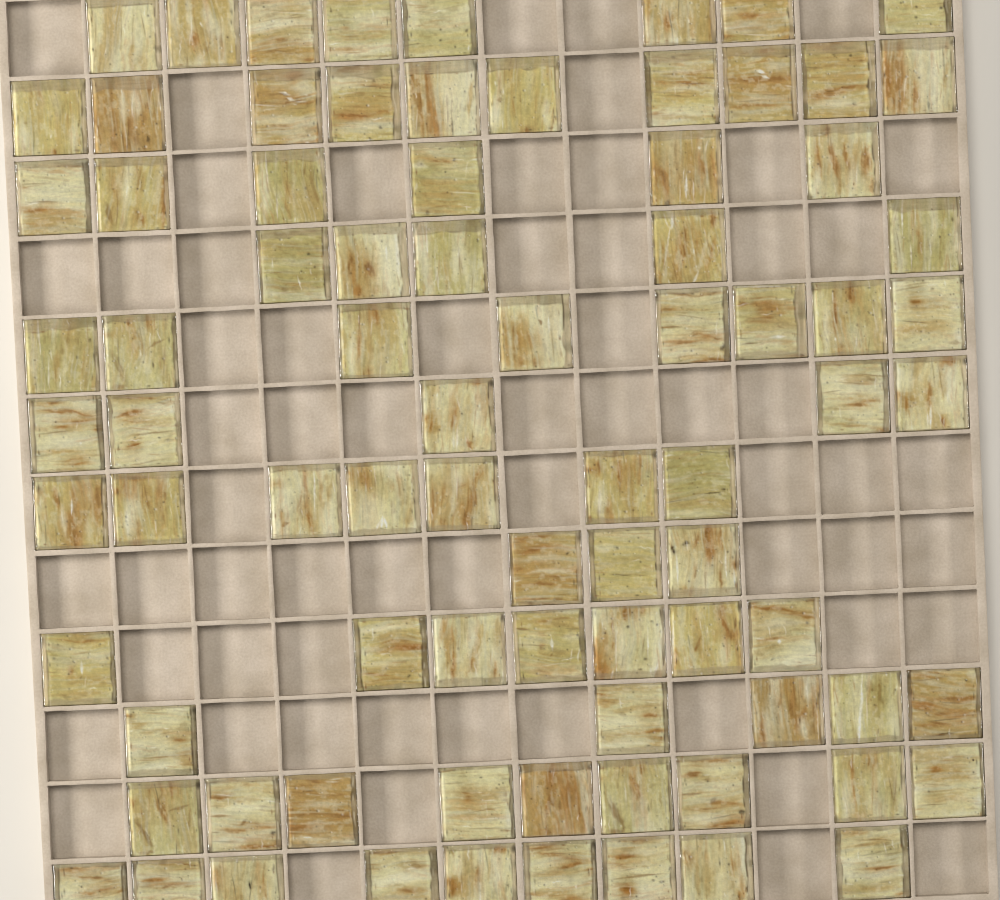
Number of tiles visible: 82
